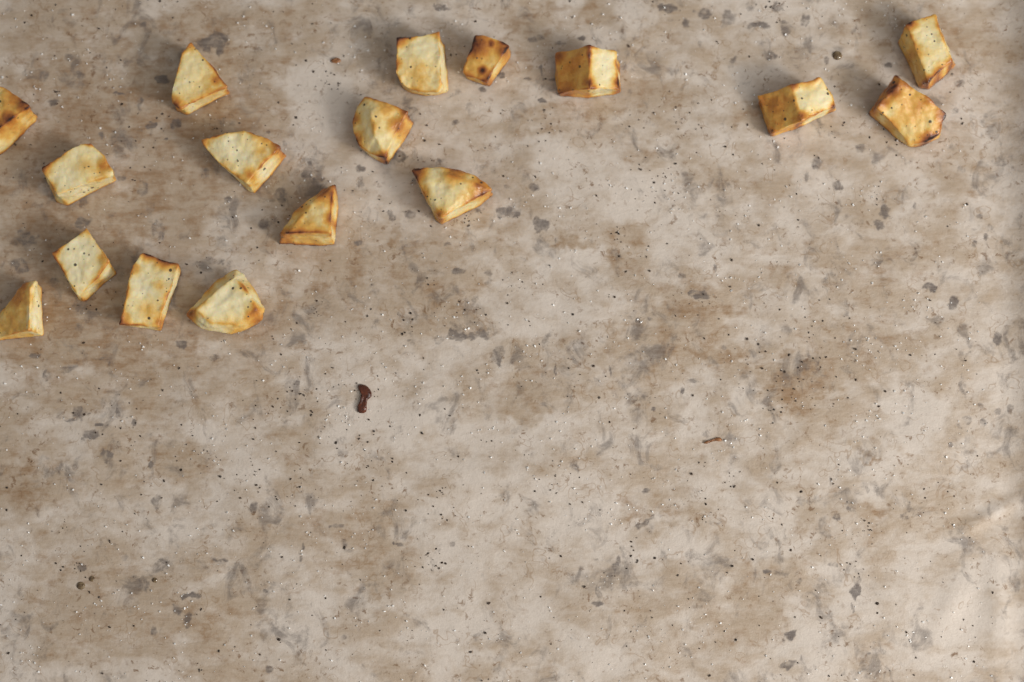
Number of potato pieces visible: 17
